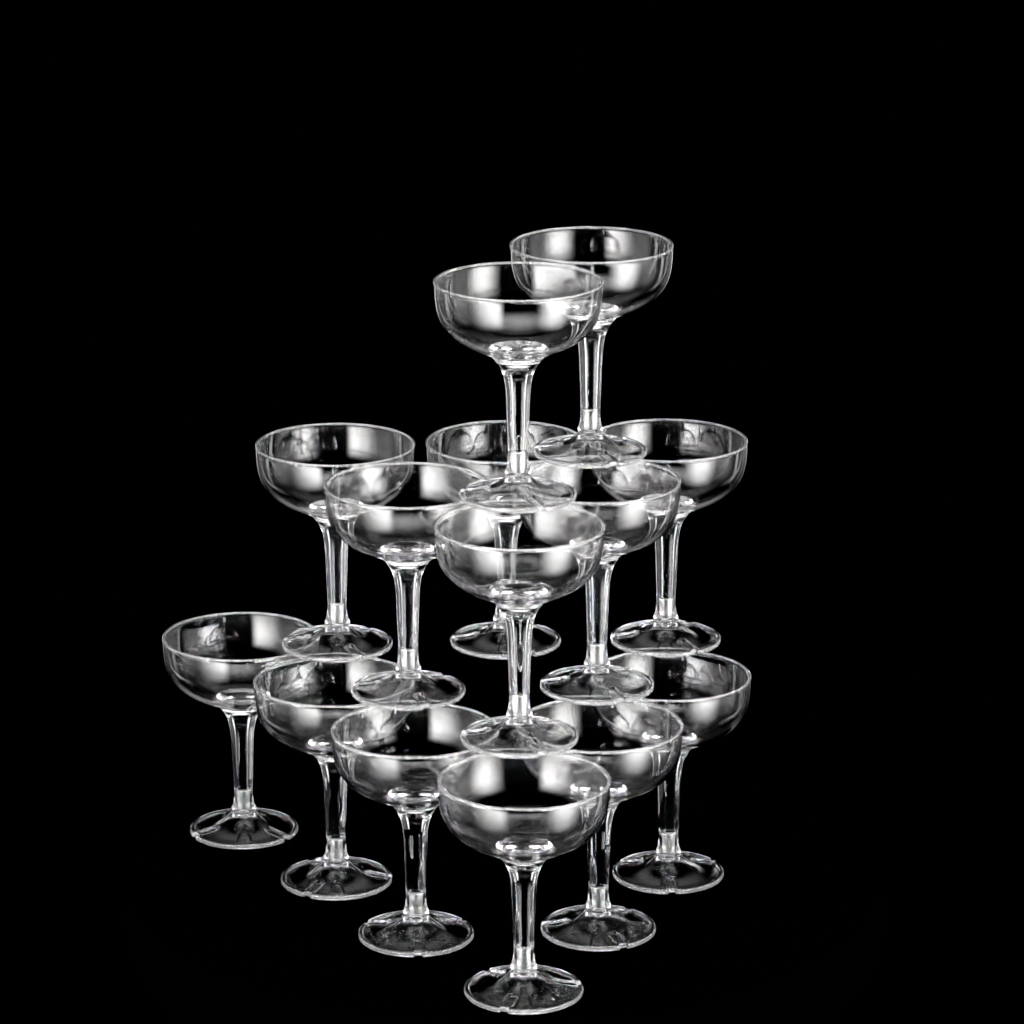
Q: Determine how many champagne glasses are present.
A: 14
